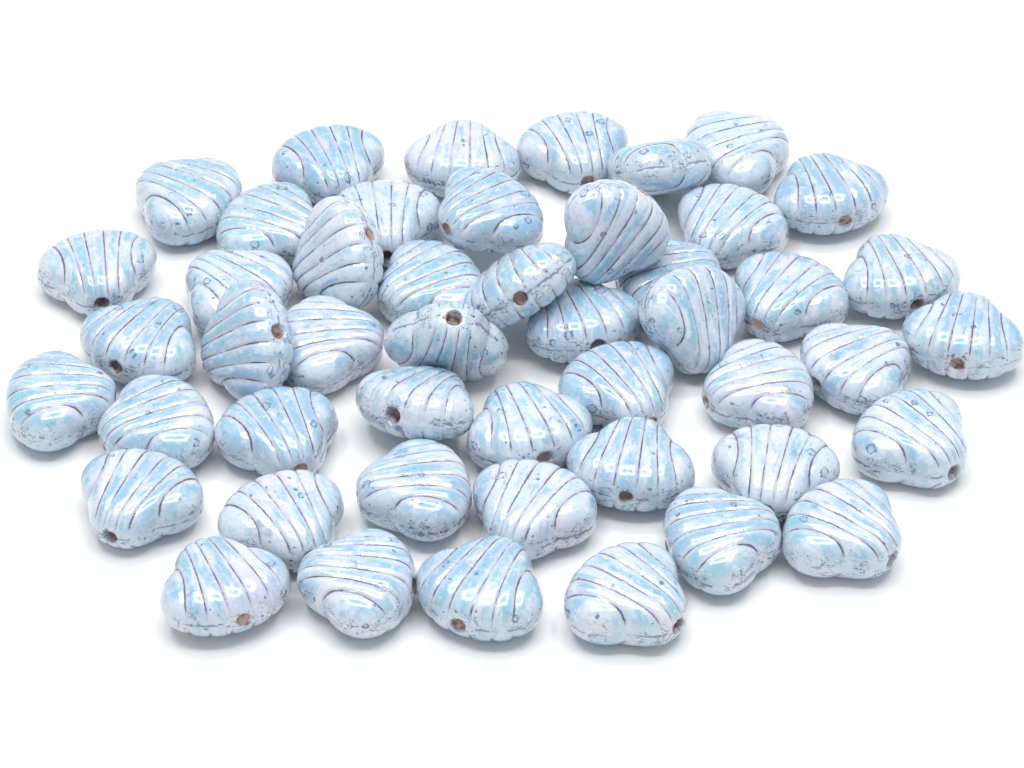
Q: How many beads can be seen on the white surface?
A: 48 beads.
